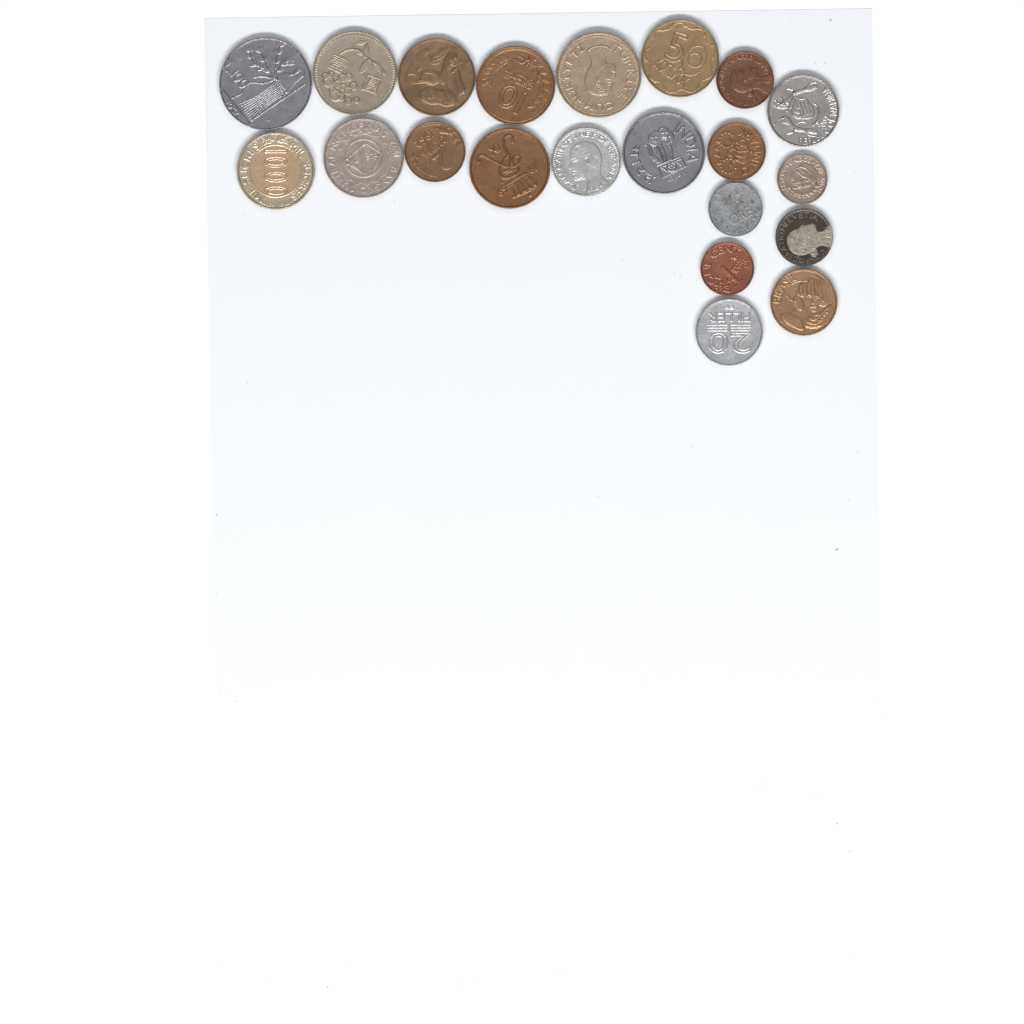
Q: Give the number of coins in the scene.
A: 21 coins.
